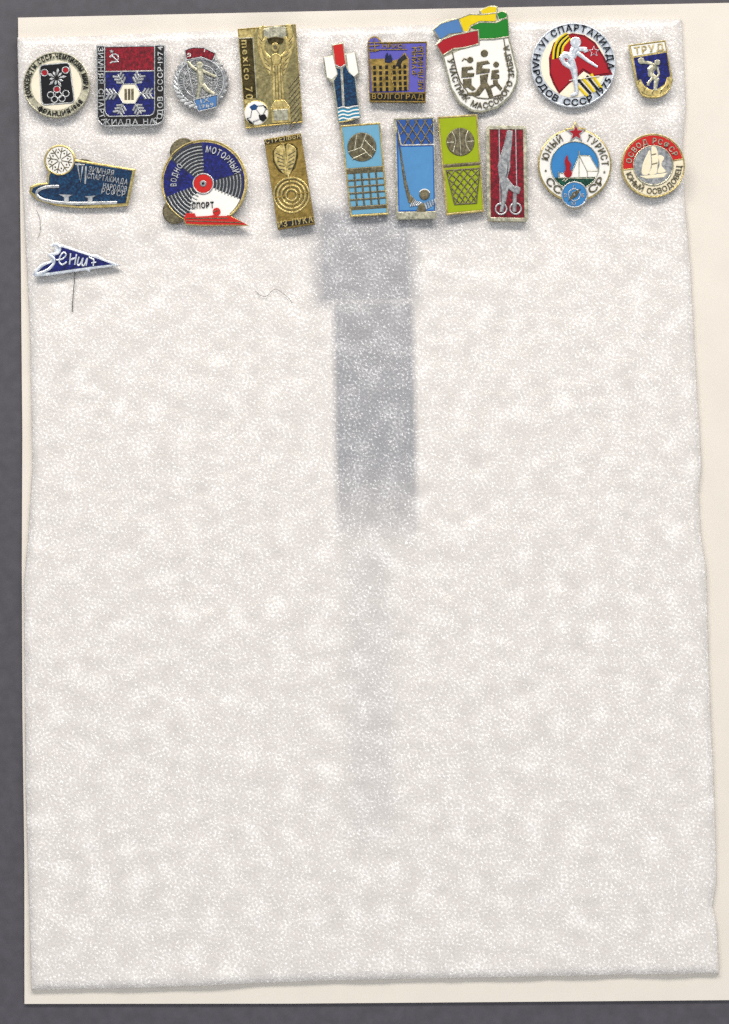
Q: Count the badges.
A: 19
